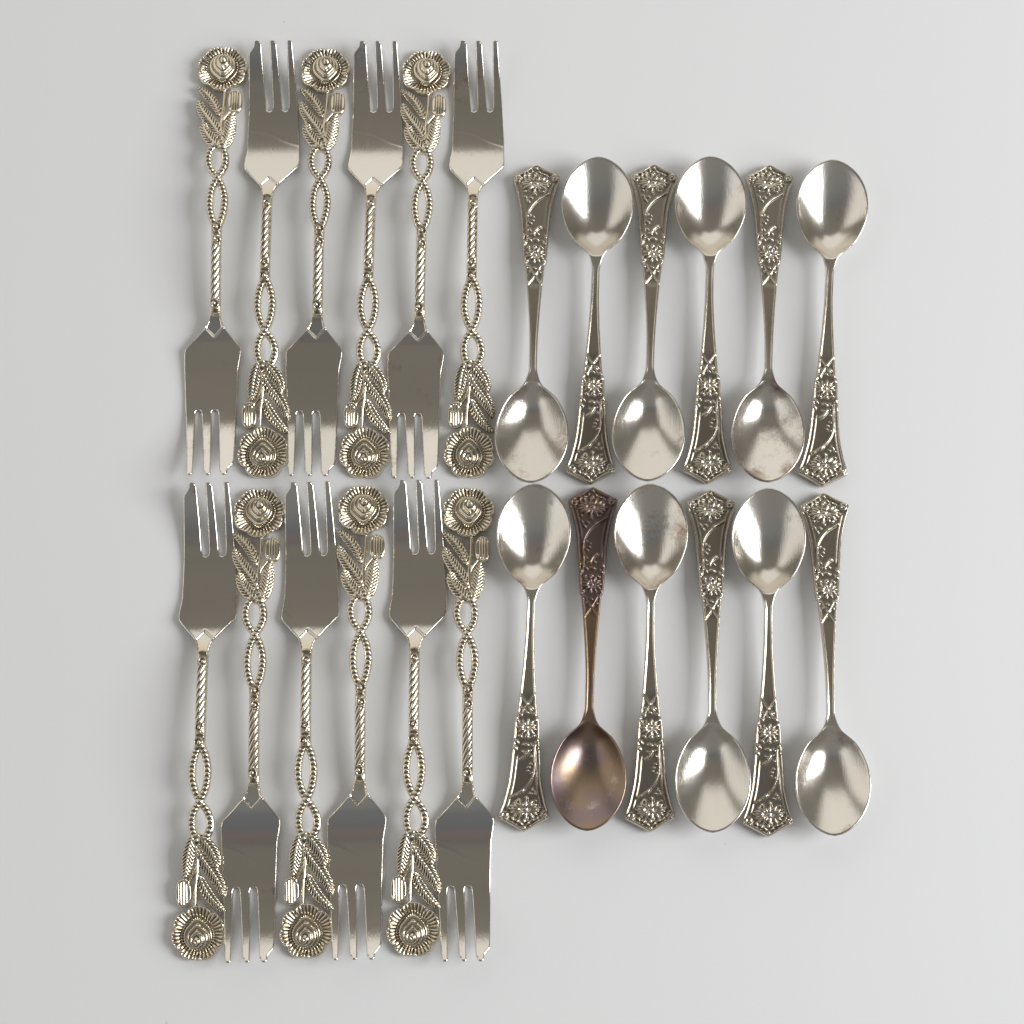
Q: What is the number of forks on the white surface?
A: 12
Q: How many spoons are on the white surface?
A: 12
